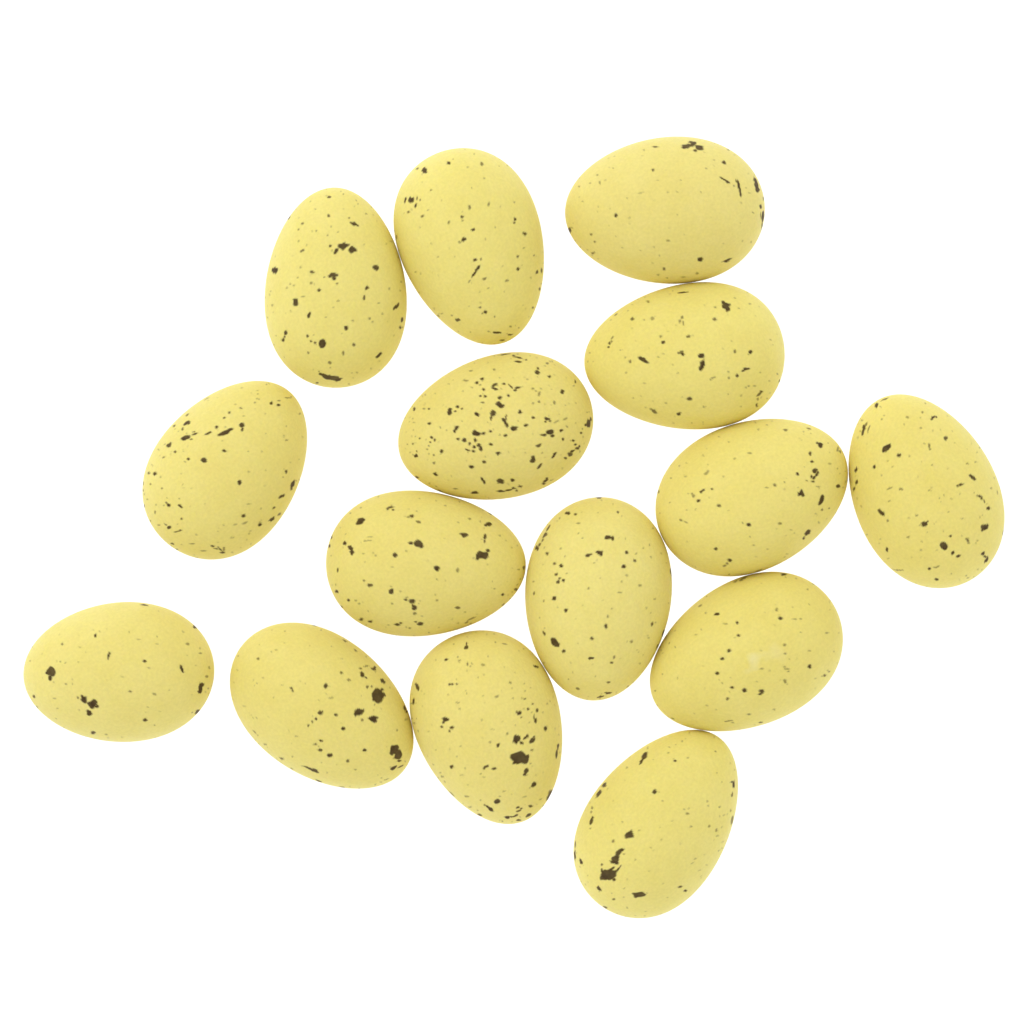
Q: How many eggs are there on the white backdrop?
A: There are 15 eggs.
